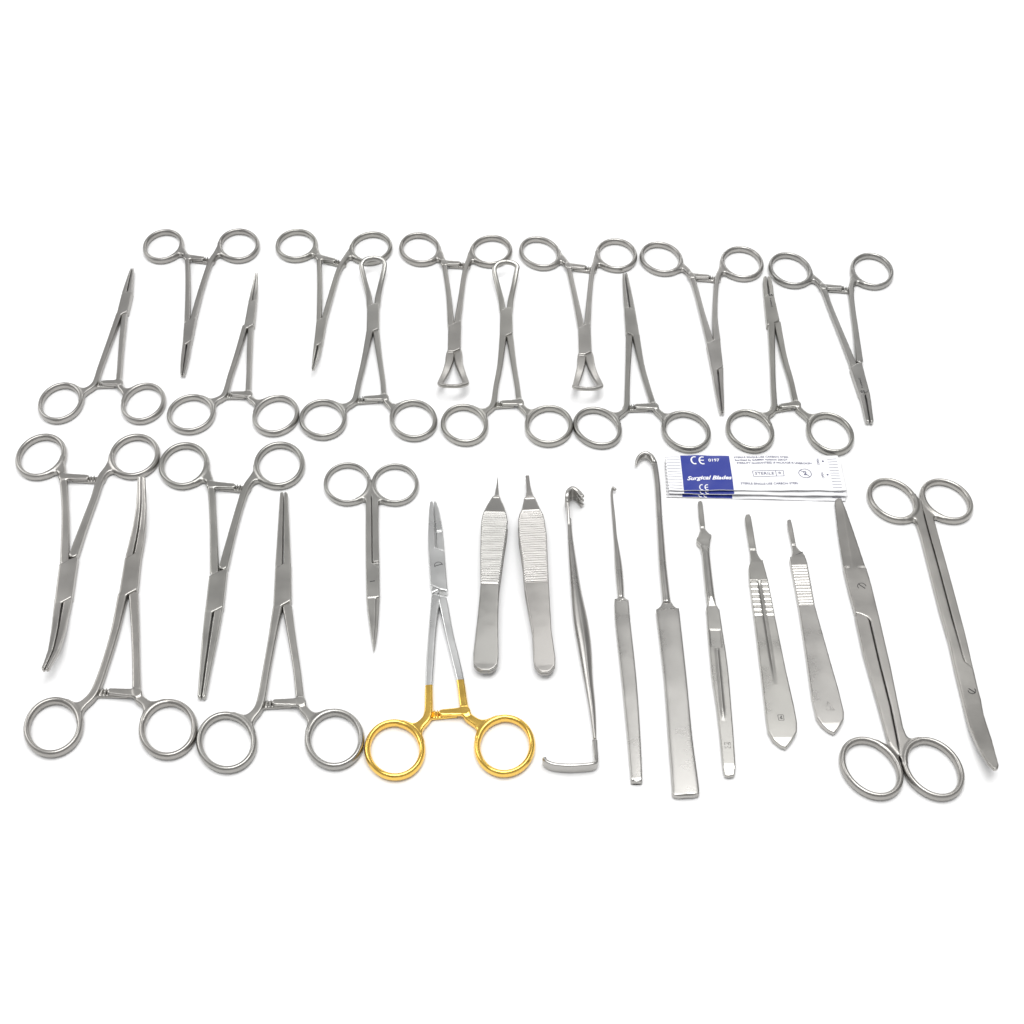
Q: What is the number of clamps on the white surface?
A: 17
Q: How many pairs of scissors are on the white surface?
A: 3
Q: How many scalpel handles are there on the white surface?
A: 3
